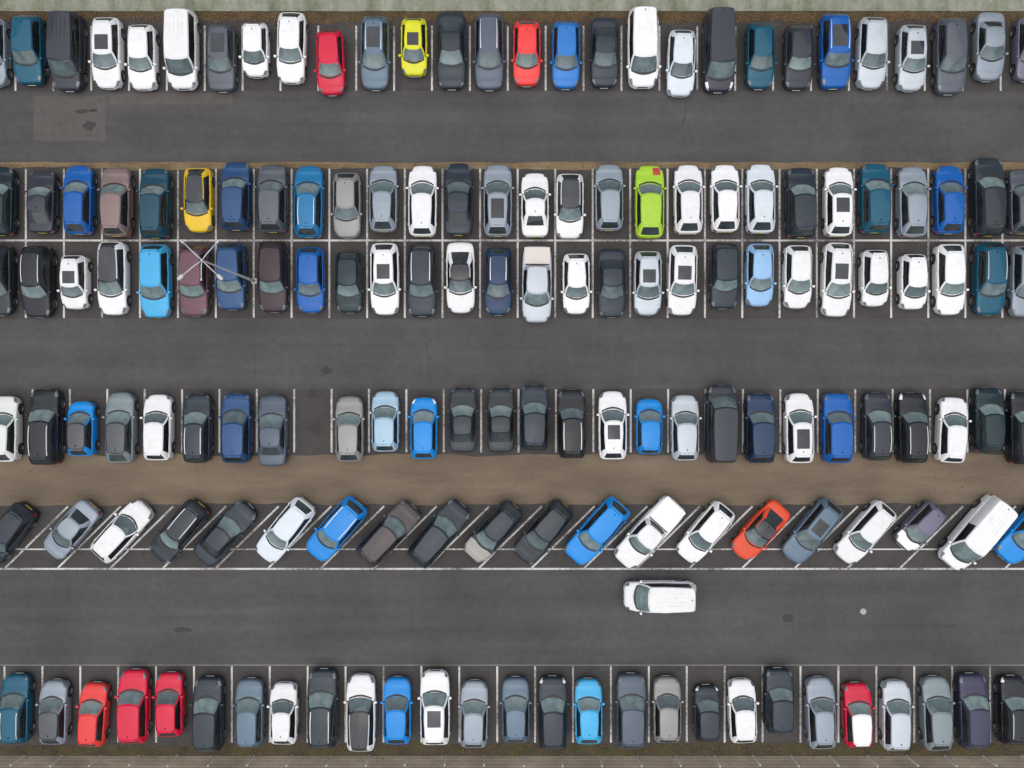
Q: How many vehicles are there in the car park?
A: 159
